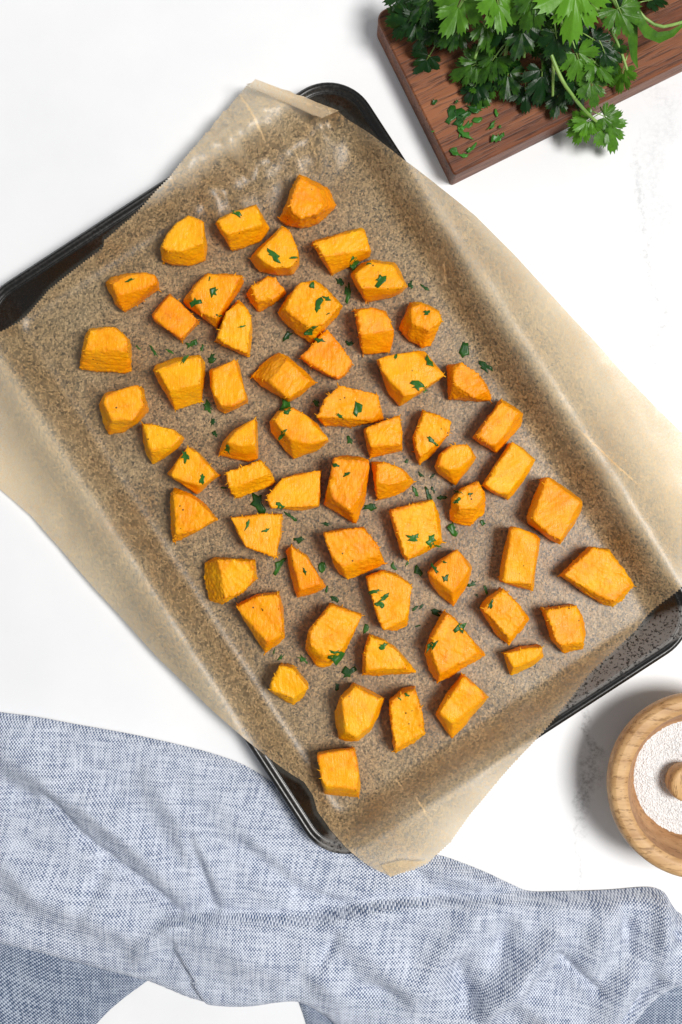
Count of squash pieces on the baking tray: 60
